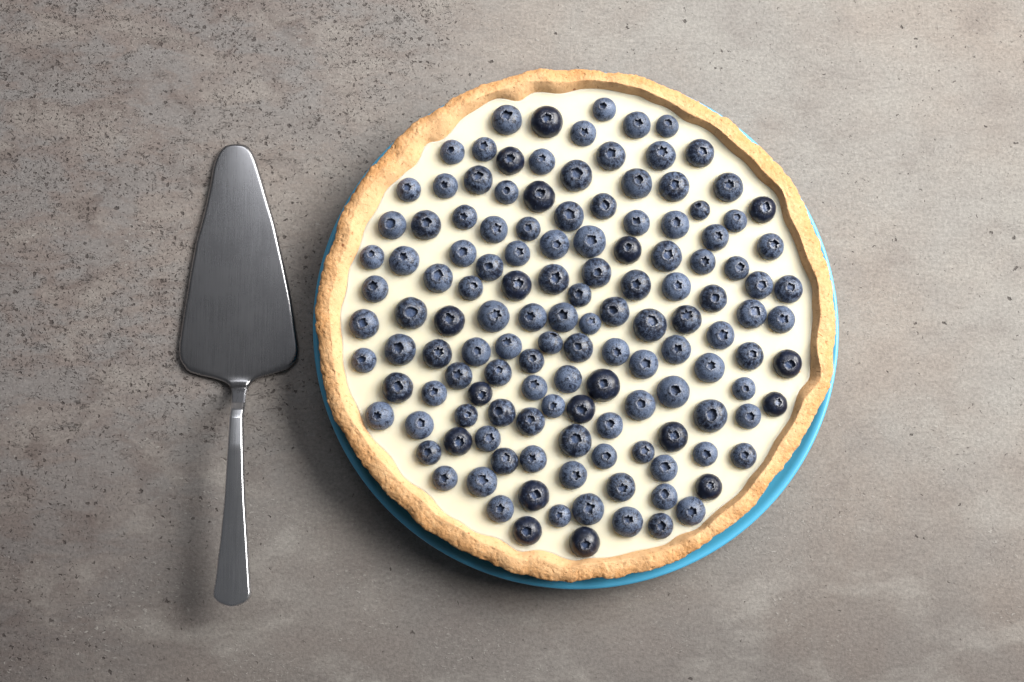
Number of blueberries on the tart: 135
